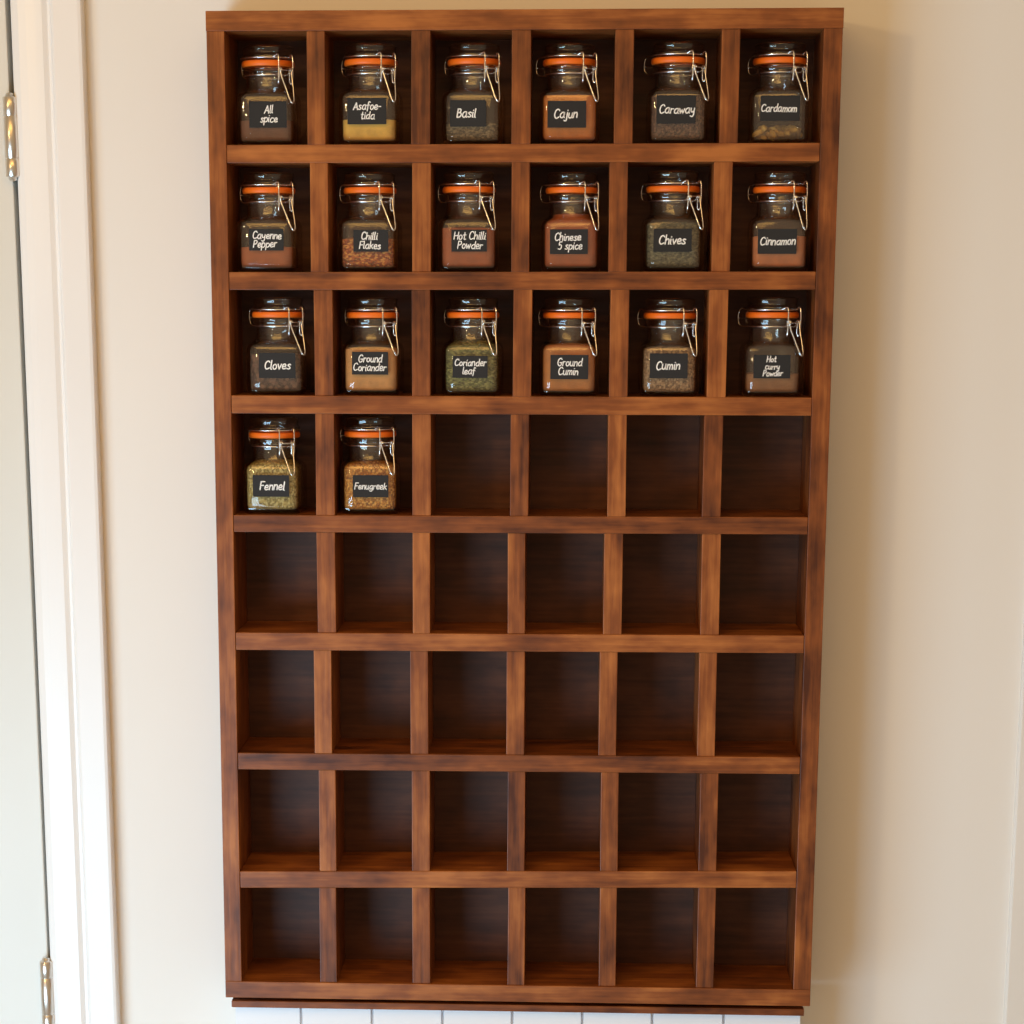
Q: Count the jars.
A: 20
